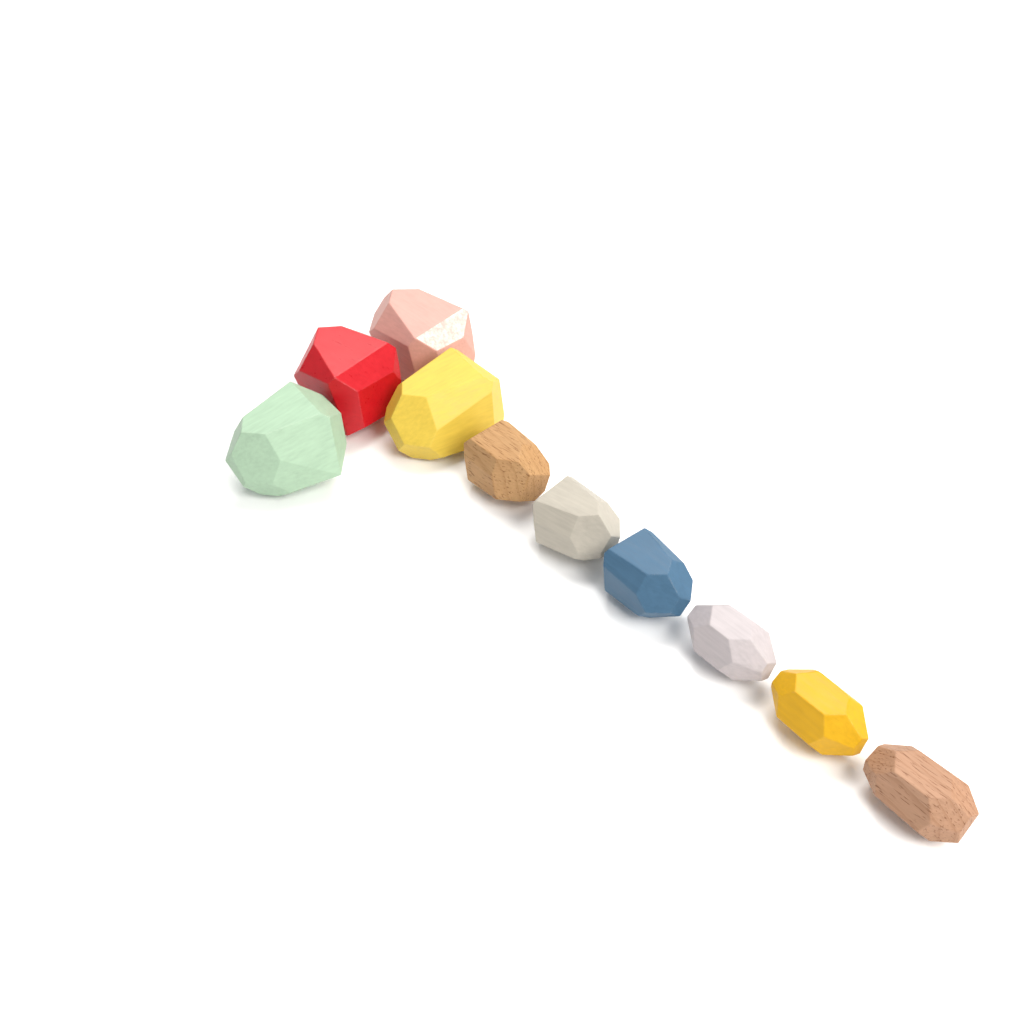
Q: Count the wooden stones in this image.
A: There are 10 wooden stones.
